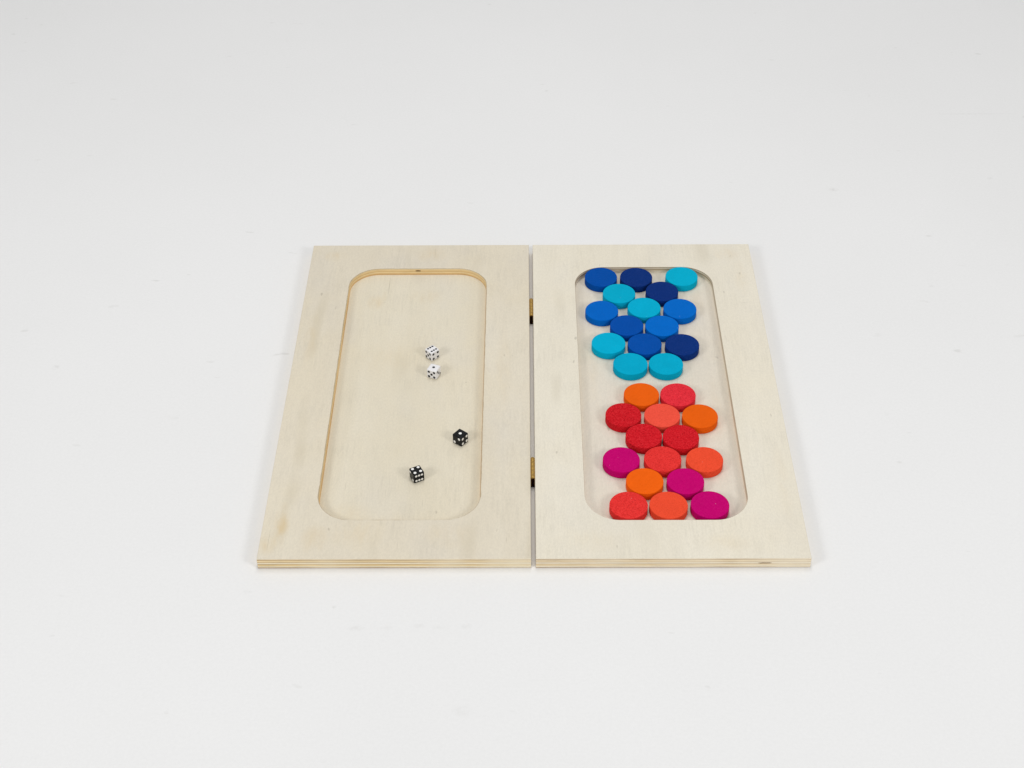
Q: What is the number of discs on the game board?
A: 30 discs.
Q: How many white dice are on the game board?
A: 2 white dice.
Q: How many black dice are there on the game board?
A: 2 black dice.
